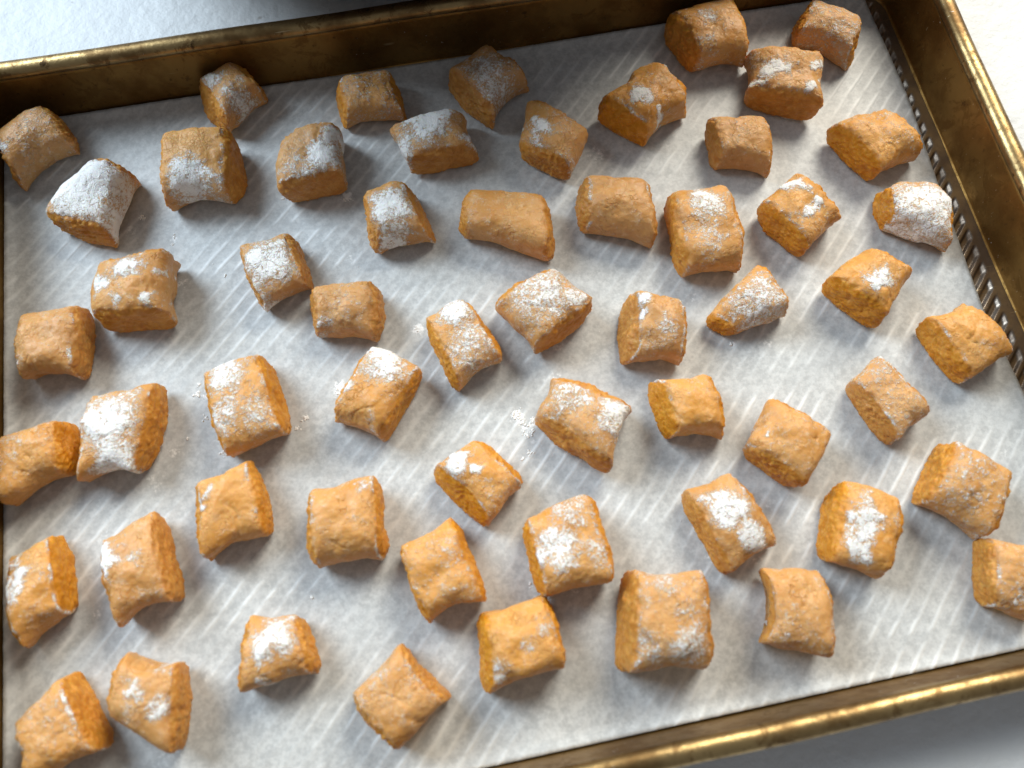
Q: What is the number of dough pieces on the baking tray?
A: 57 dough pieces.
